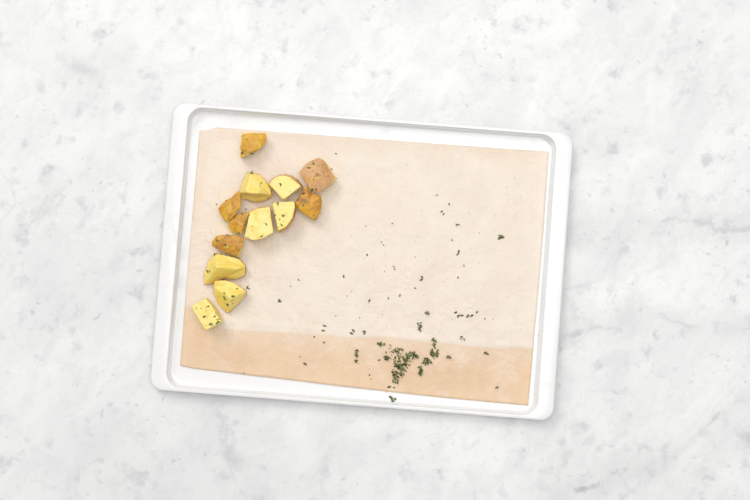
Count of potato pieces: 13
